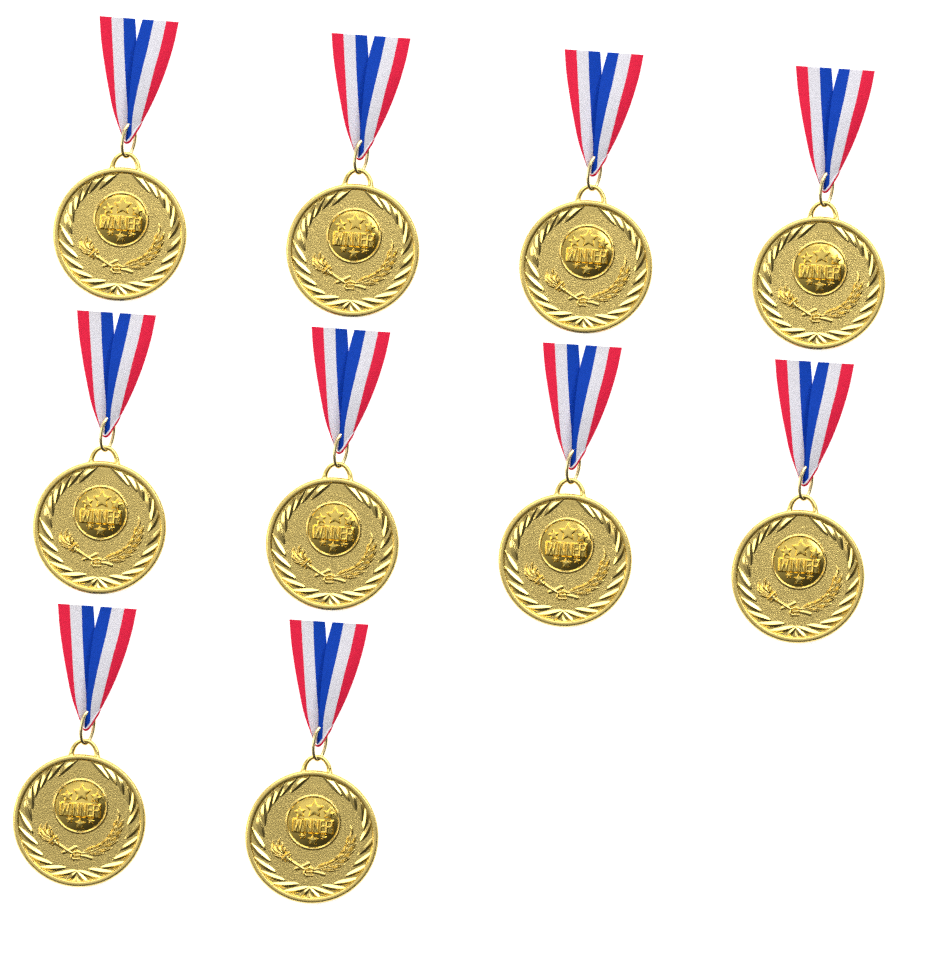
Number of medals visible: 10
